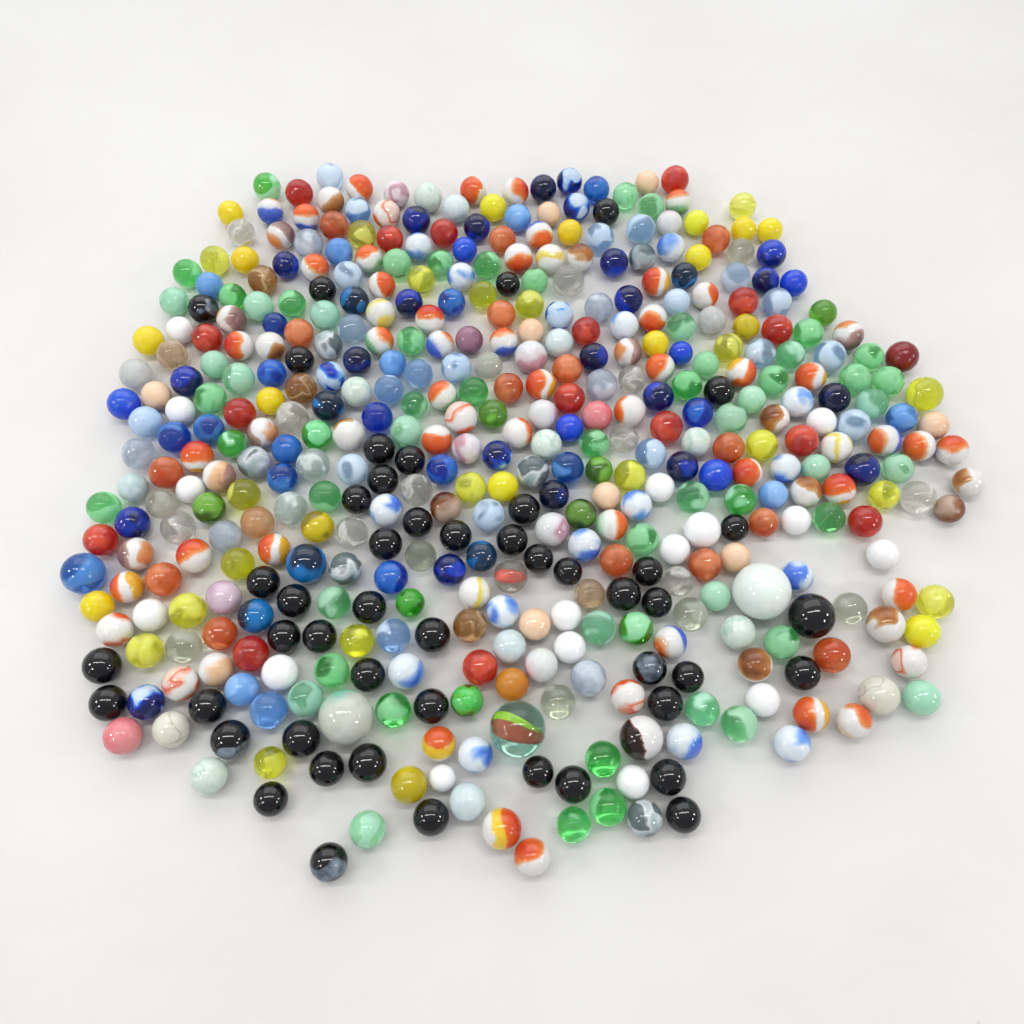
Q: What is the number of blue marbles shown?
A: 79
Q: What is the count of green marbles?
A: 65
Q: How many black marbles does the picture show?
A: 48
